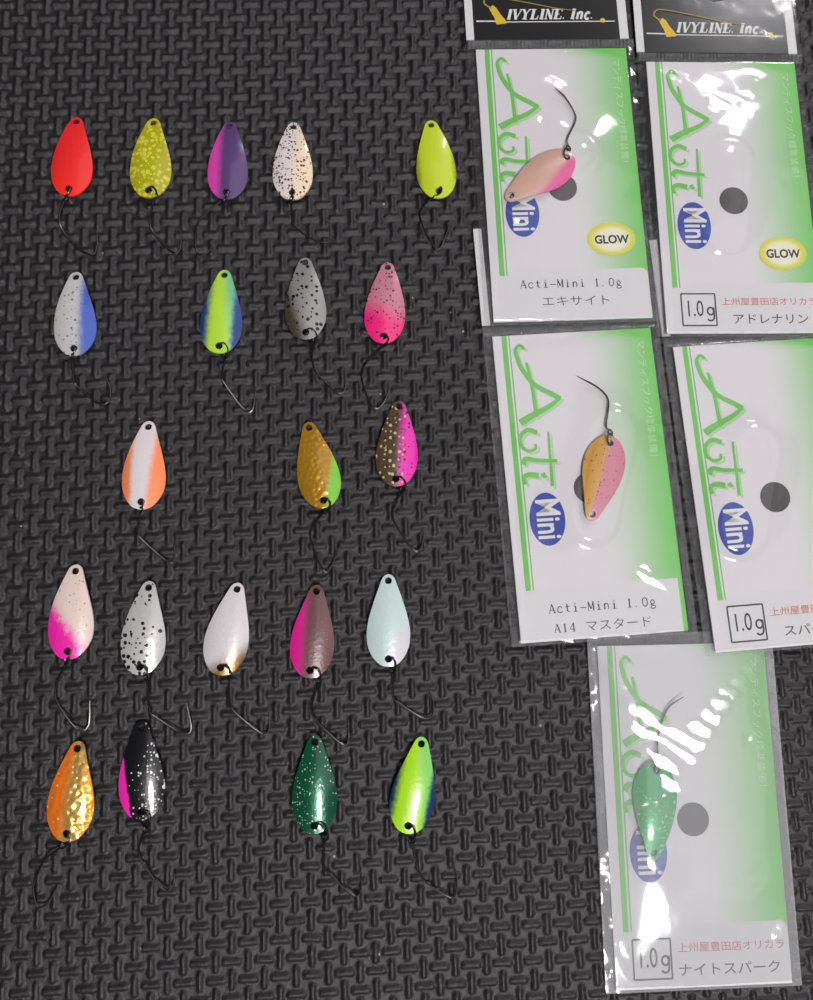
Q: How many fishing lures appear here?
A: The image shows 24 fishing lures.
